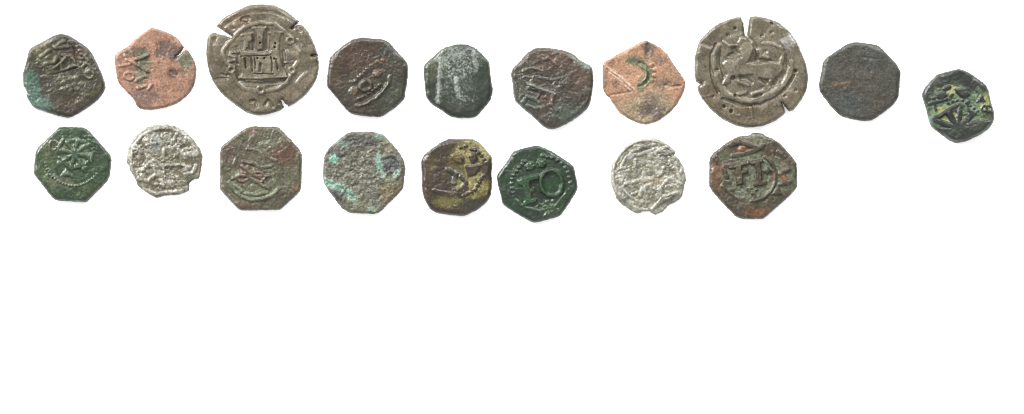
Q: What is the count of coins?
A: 18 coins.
